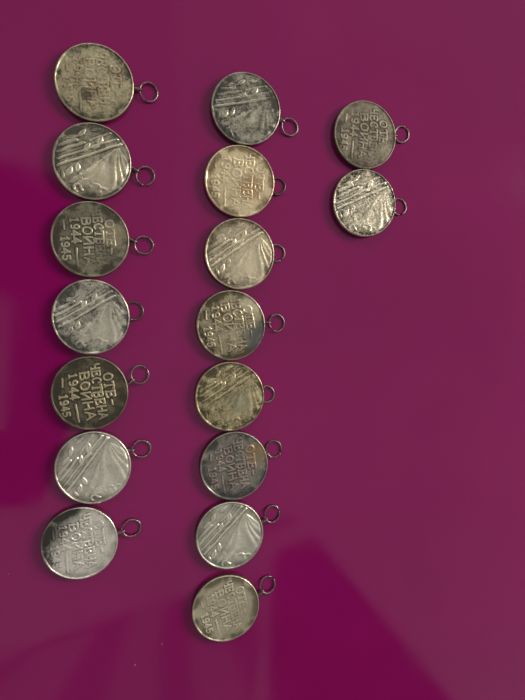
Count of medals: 17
